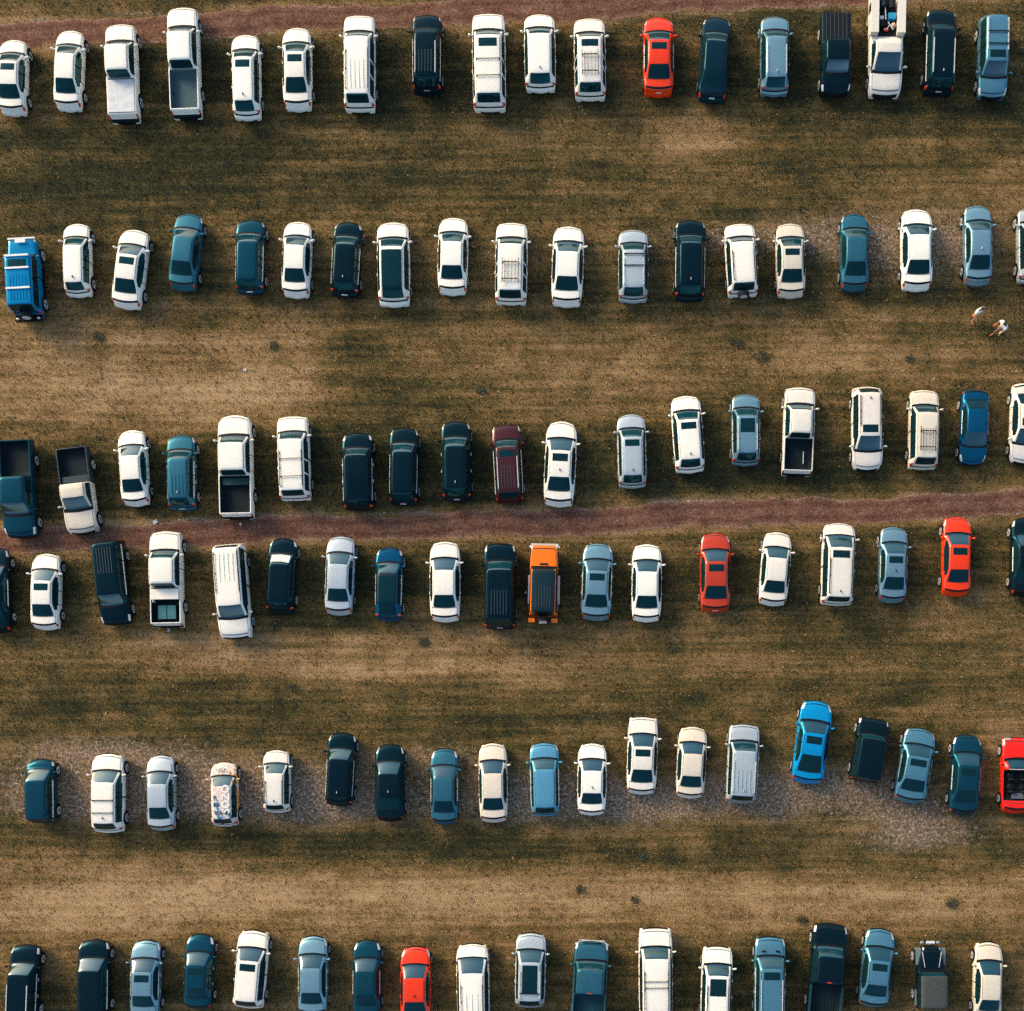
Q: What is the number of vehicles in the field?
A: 112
